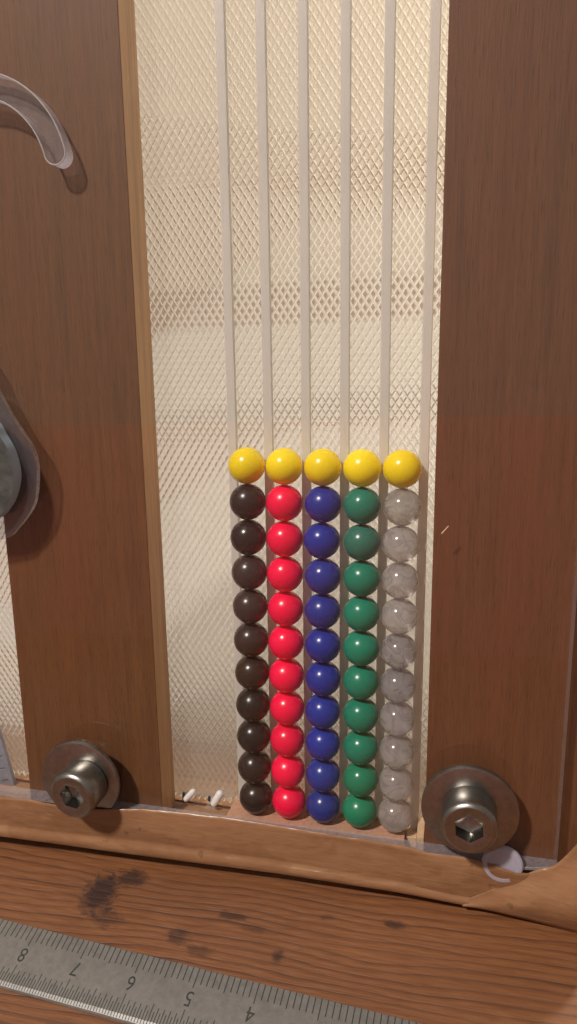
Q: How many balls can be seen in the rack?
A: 55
